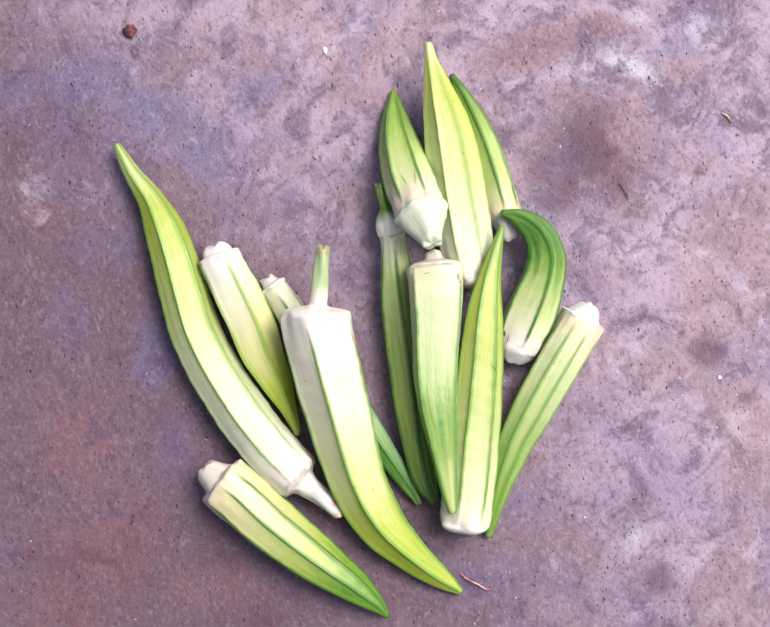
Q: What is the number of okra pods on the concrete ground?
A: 13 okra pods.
